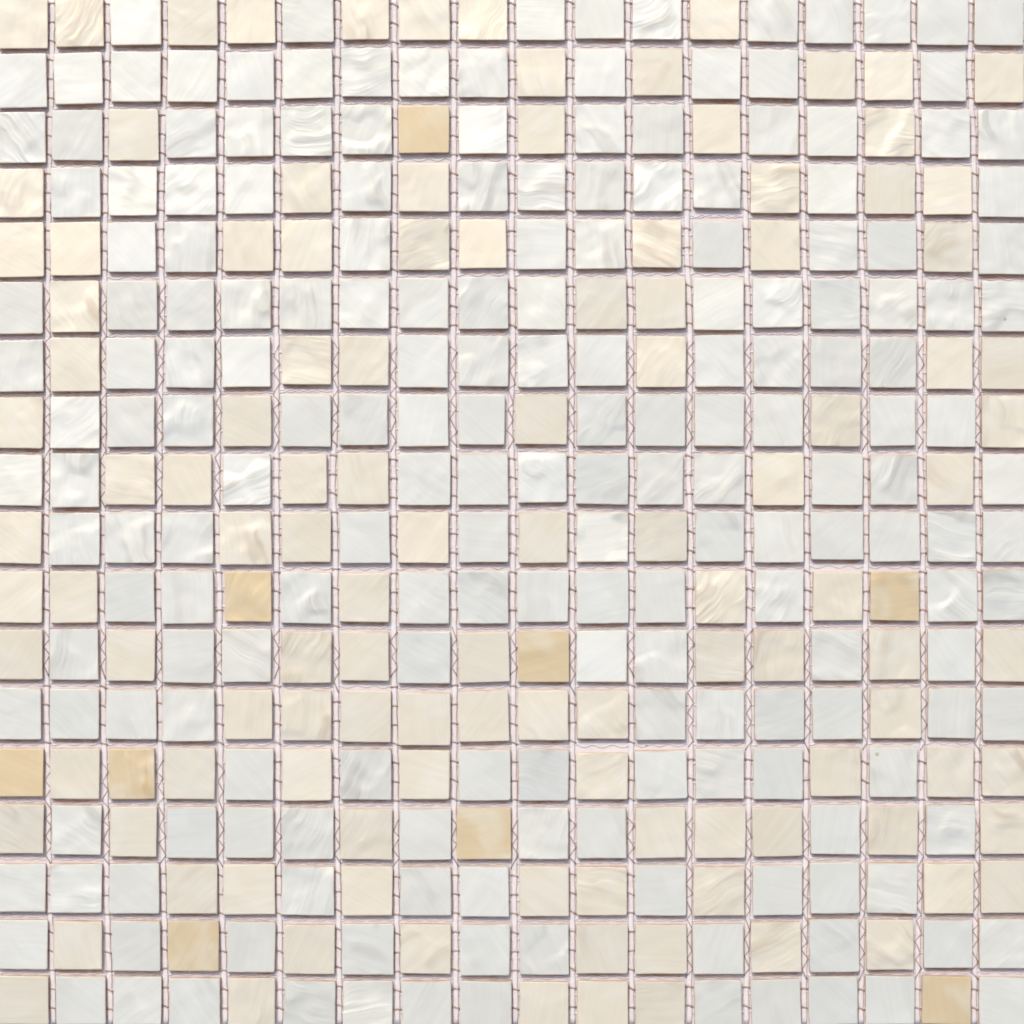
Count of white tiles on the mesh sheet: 199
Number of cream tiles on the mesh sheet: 116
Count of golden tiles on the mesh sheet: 9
